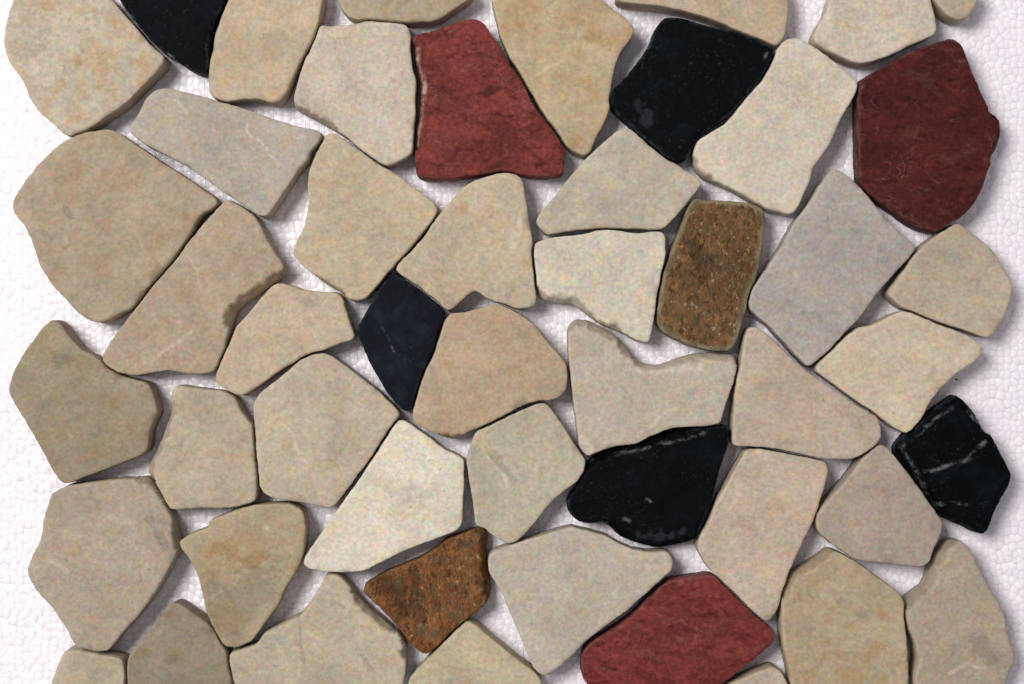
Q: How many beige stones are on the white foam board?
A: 40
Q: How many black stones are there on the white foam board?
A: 5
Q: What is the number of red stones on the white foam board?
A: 3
